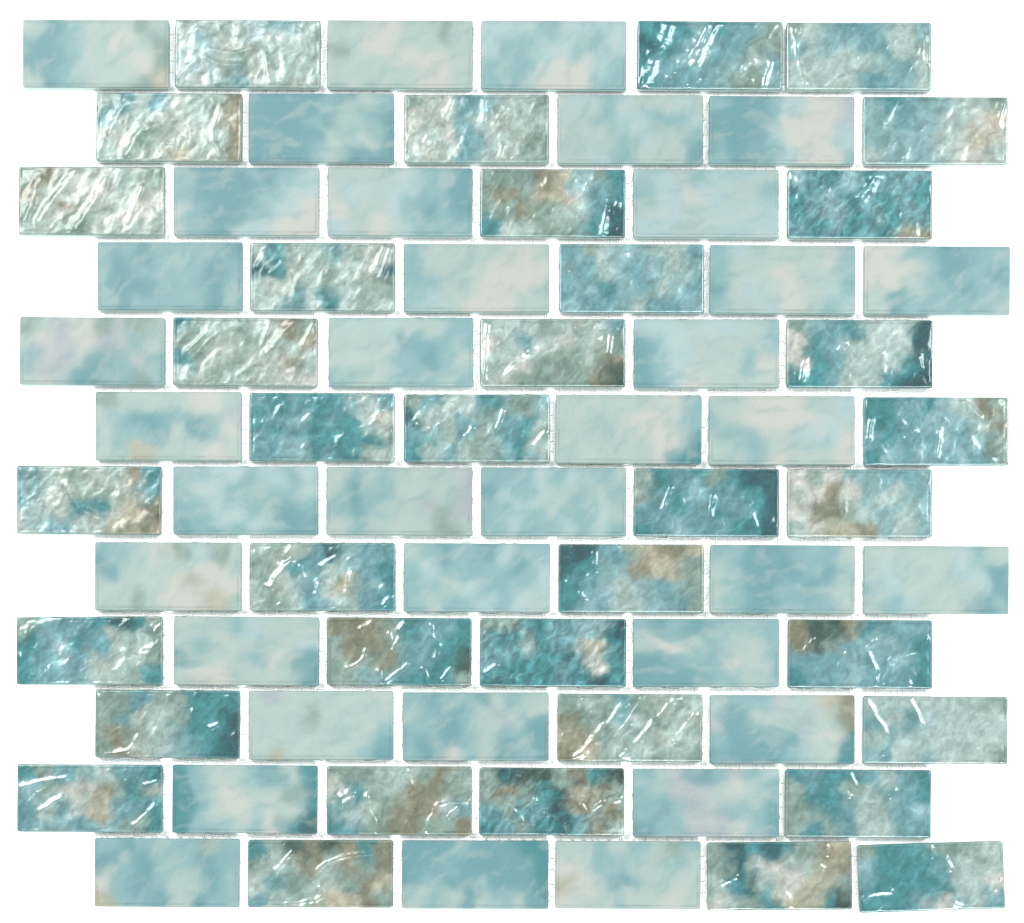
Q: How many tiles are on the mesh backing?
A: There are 72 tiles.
